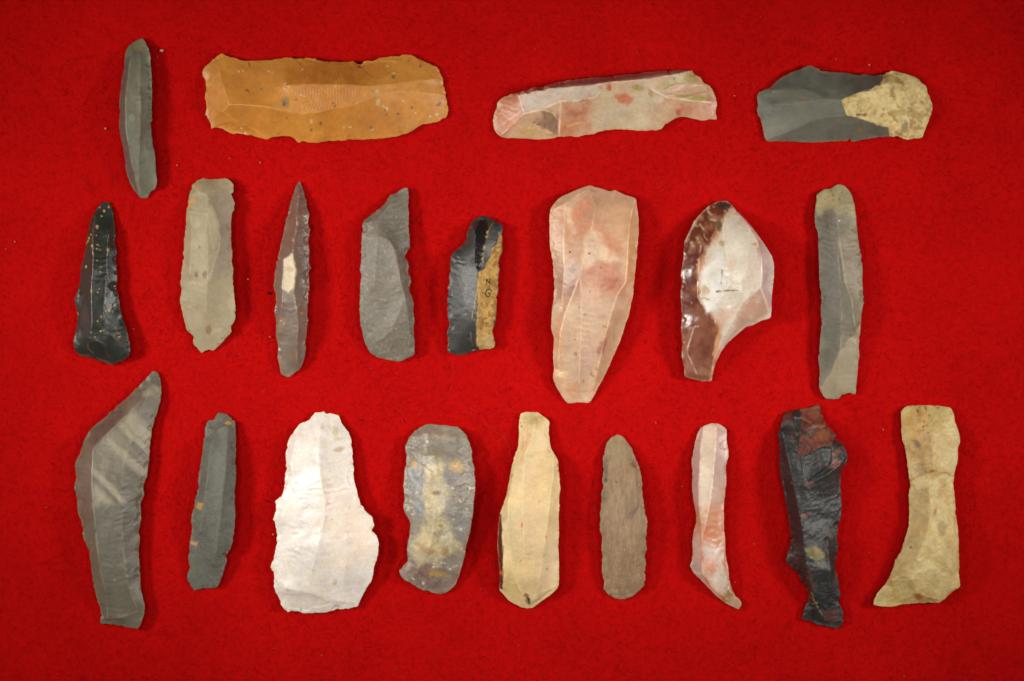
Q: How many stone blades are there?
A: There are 21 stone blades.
